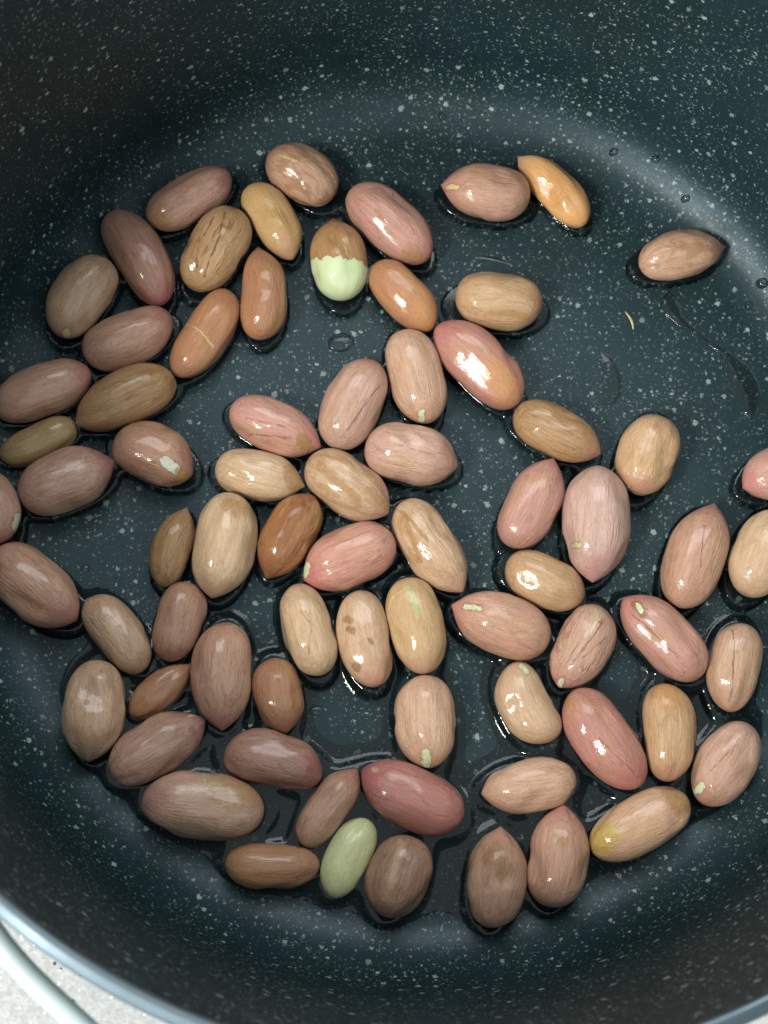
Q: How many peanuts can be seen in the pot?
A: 73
